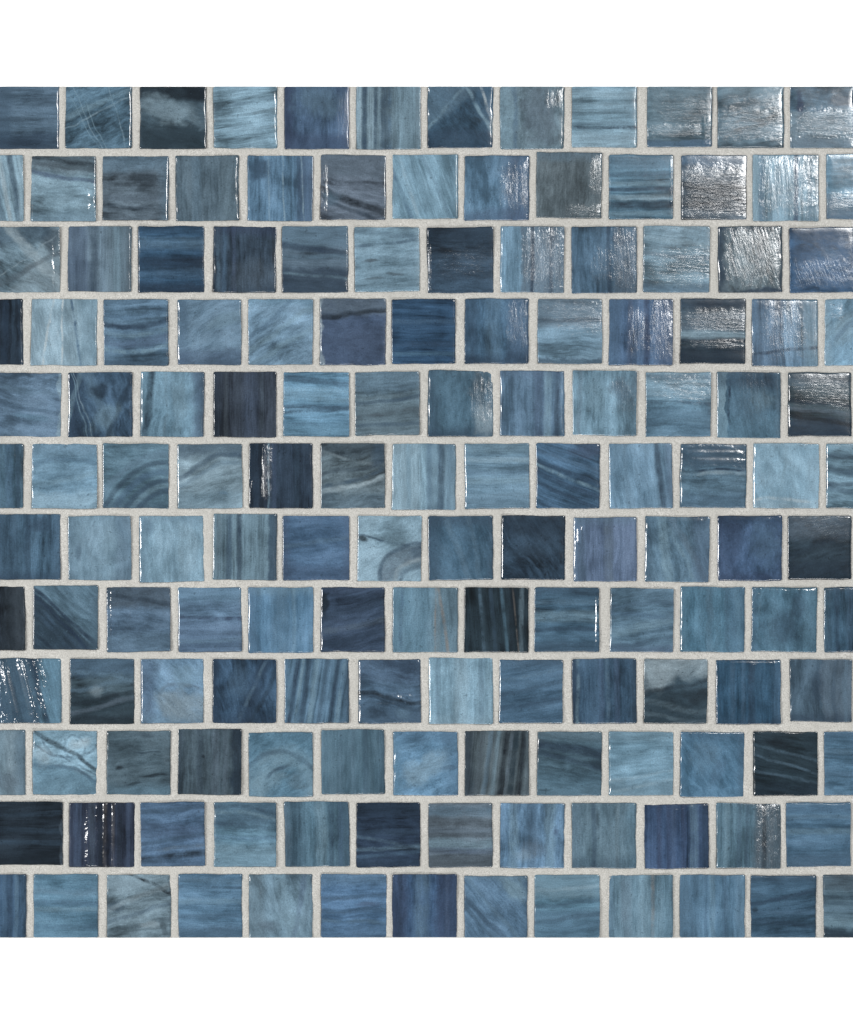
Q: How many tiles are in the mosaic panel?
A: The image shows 150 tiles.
